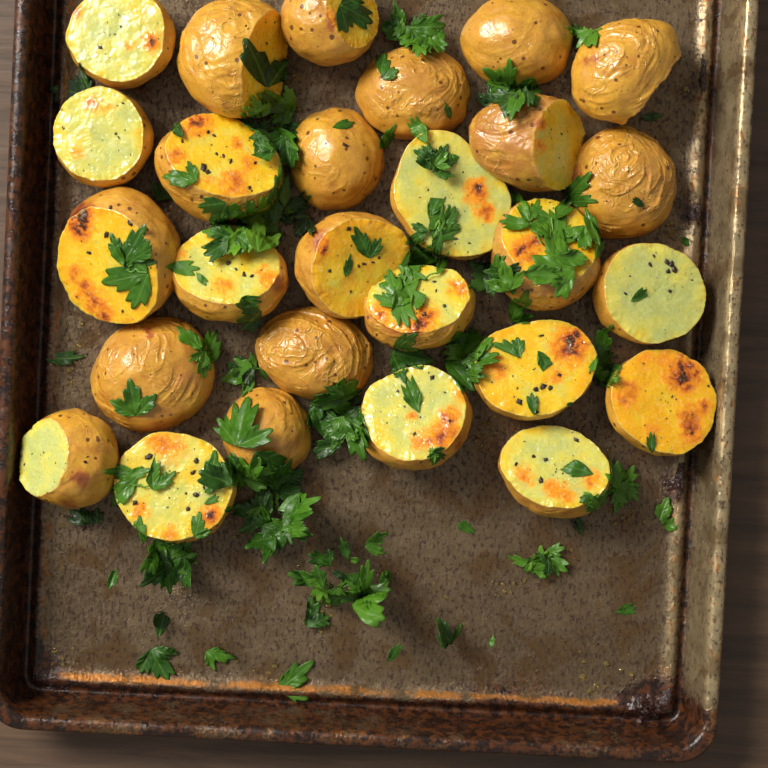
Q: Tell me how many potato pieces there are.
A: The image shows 27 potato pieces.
